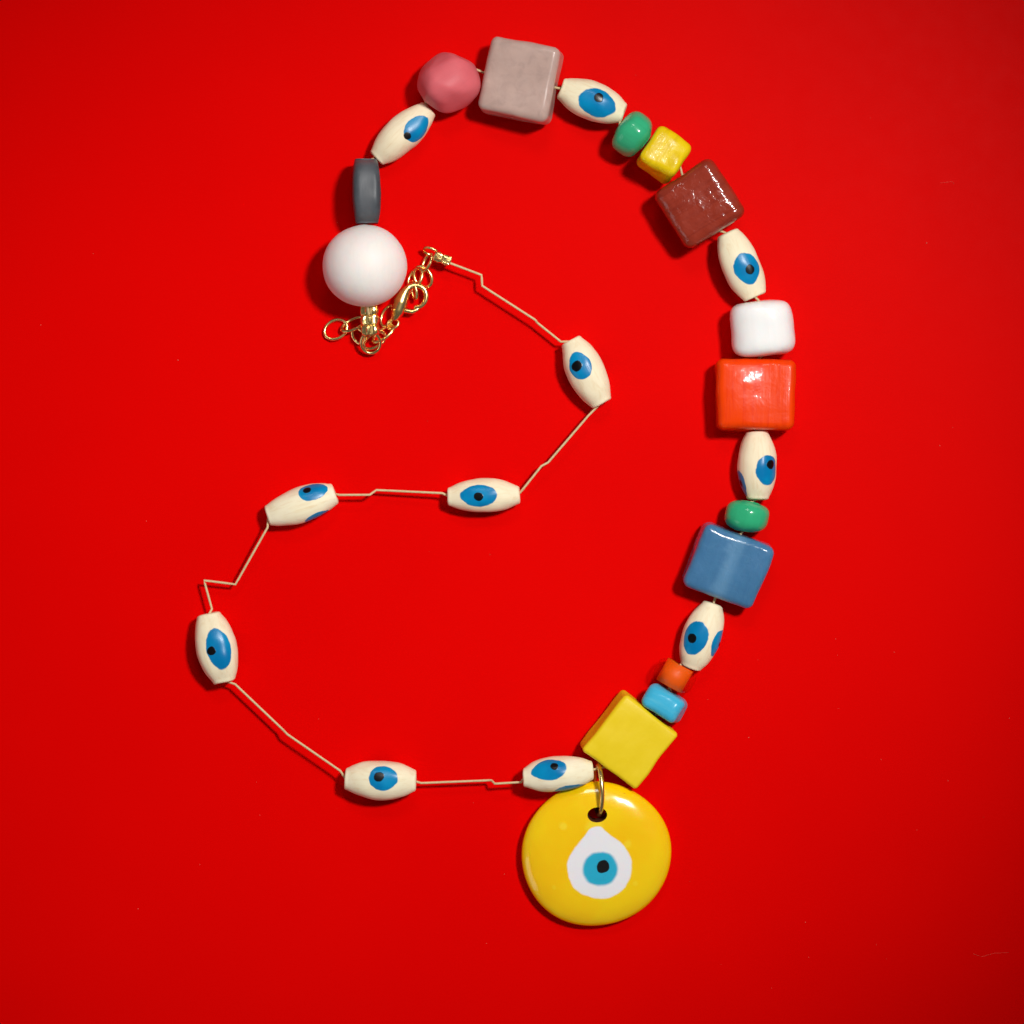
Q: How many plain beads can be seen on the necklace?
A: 14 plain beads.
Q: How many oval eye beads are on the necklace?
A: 11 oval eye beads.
